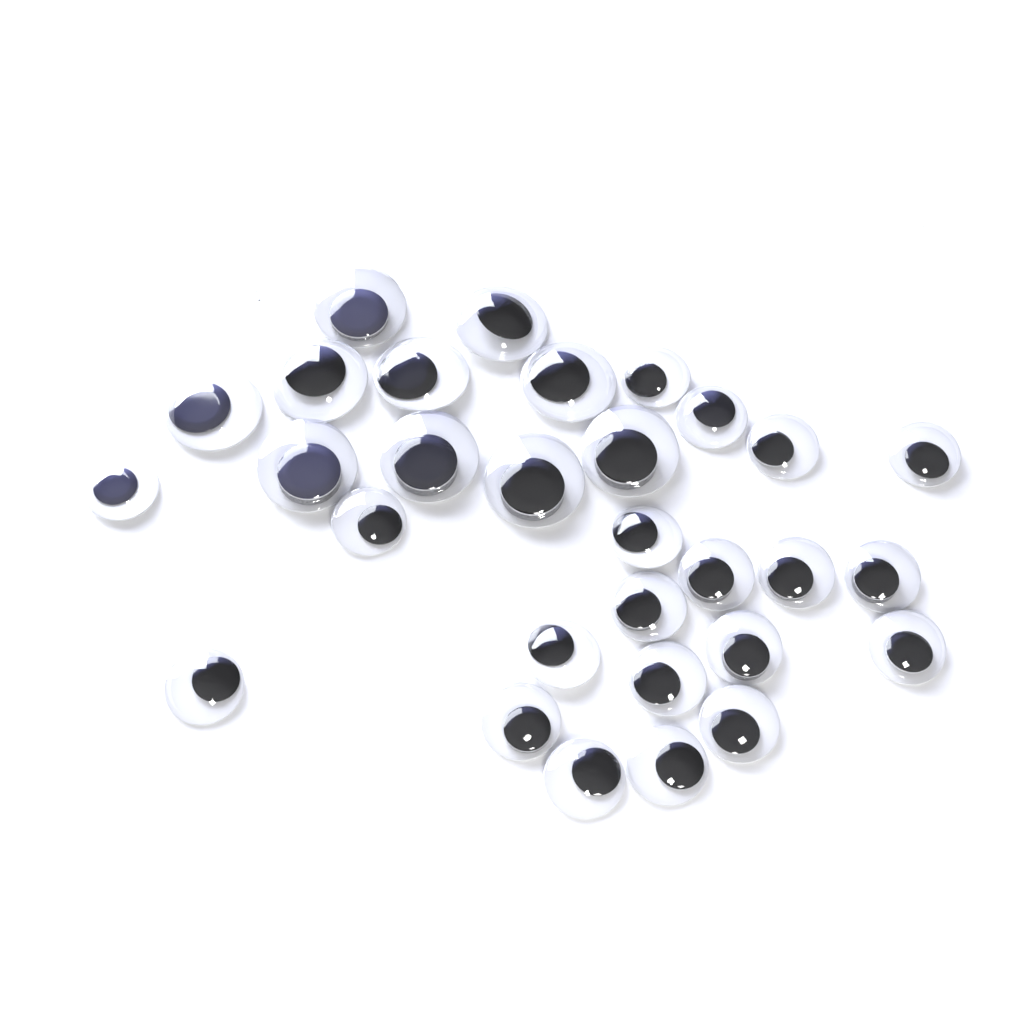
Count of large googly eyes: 10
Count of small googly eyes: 20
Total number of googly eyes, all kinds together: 30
